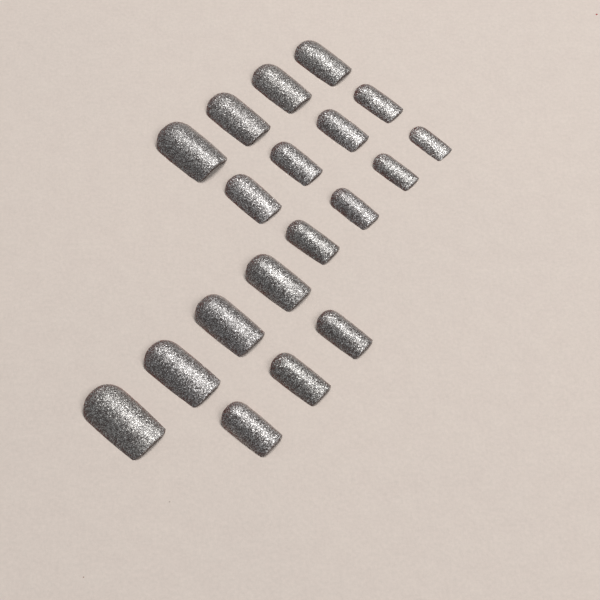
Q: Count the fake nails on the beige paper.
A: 19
